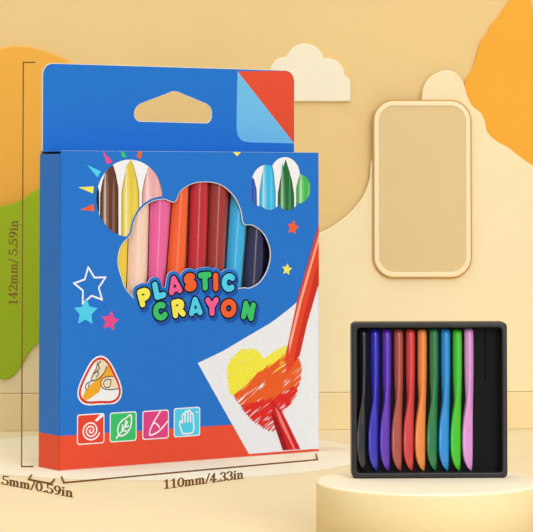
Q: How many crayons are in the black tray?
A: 10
